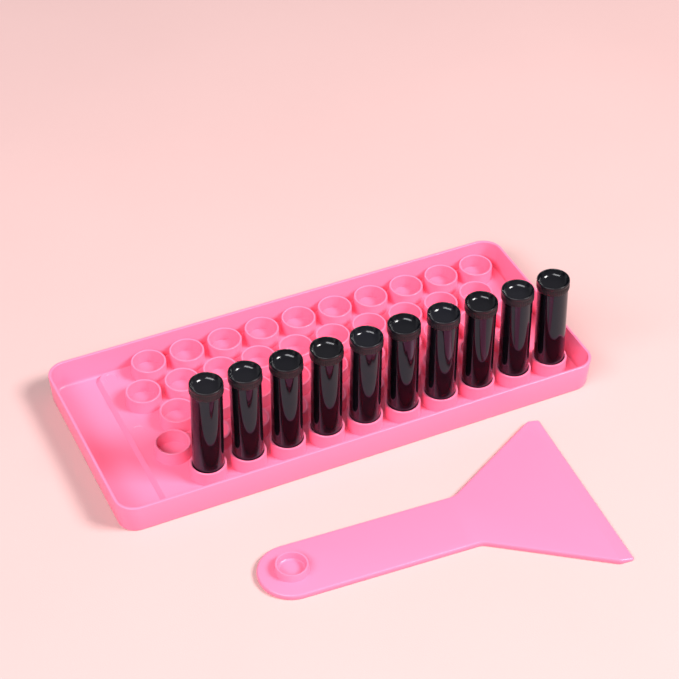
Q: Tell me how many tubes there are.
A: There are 10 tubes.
